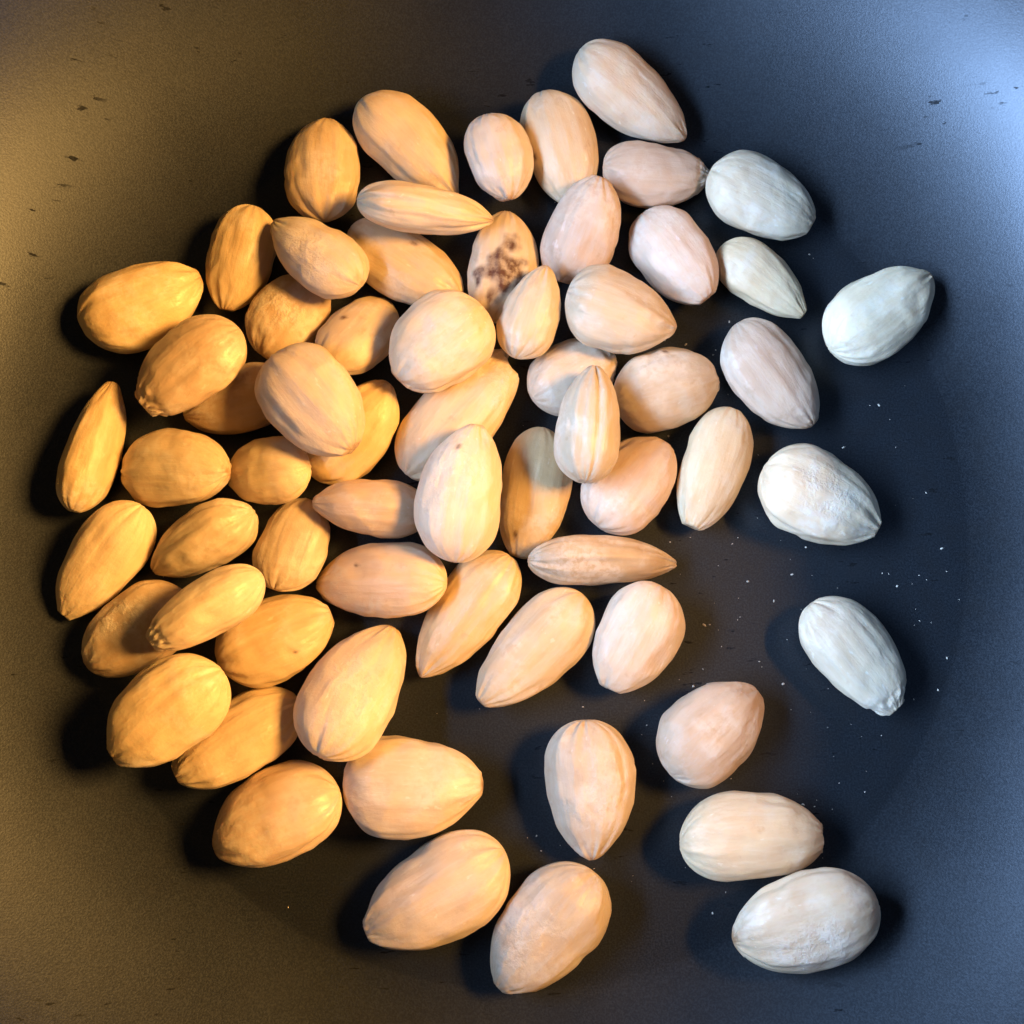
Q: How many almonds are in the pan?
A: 63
